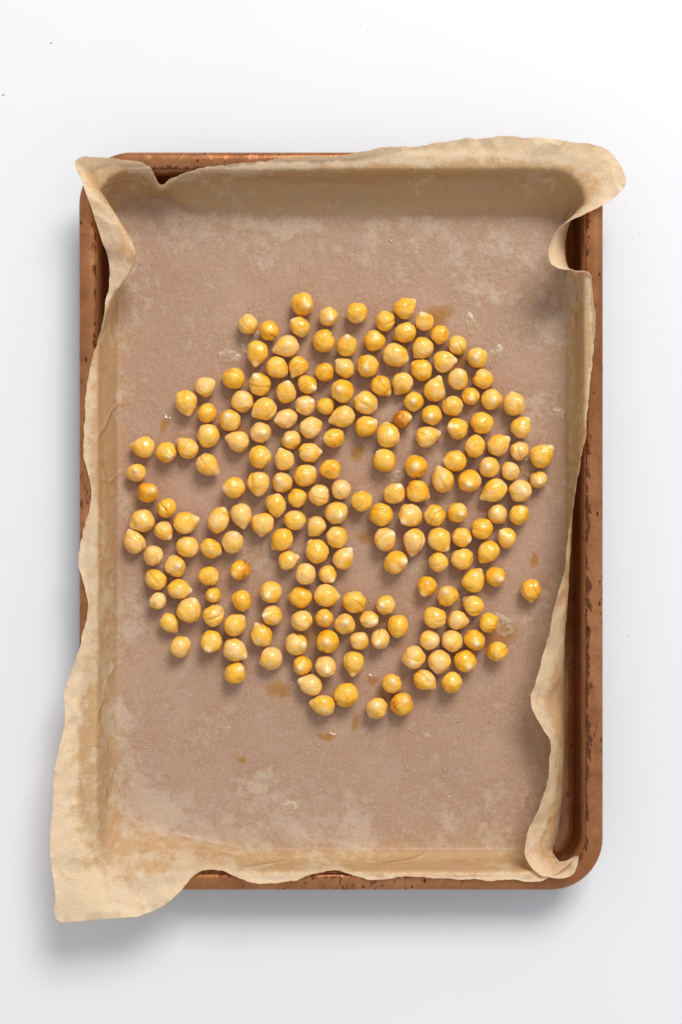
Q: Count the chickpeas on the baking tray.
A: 200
